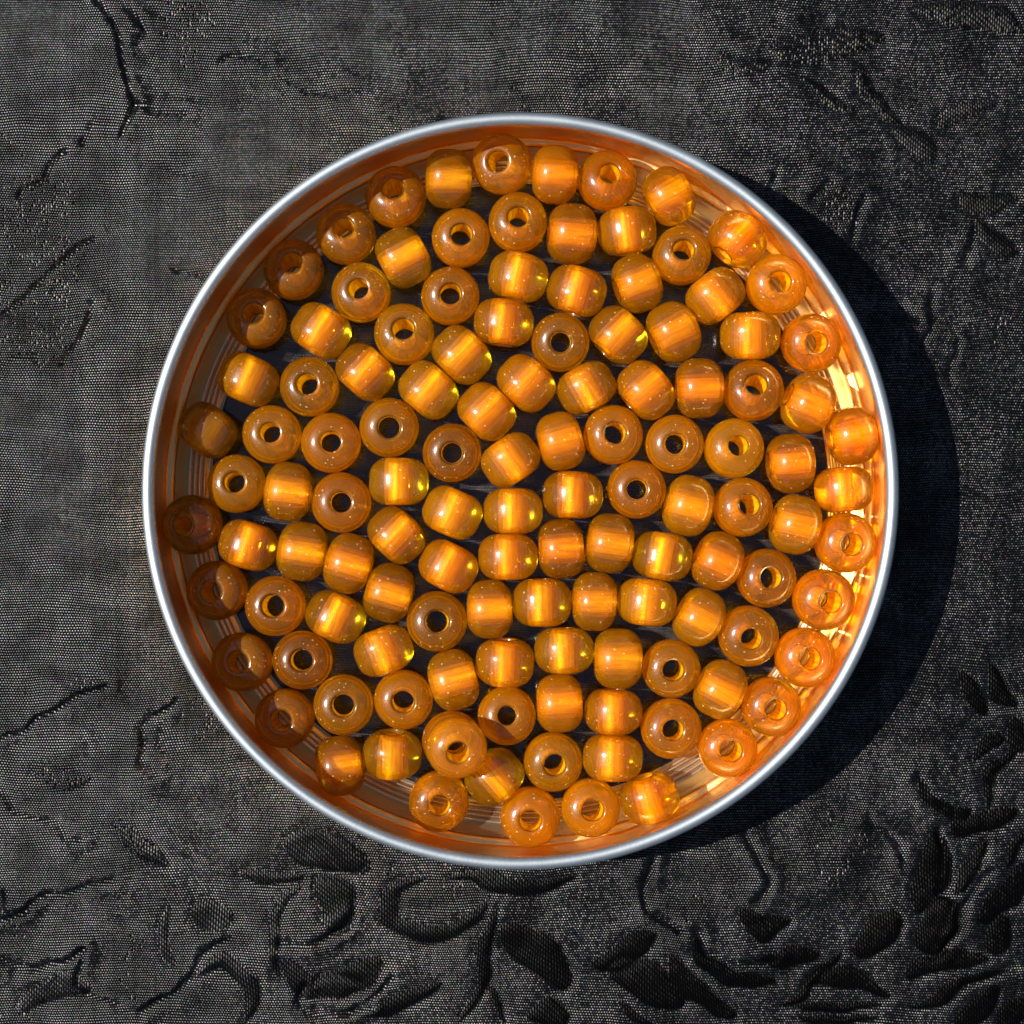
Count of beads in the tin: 122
